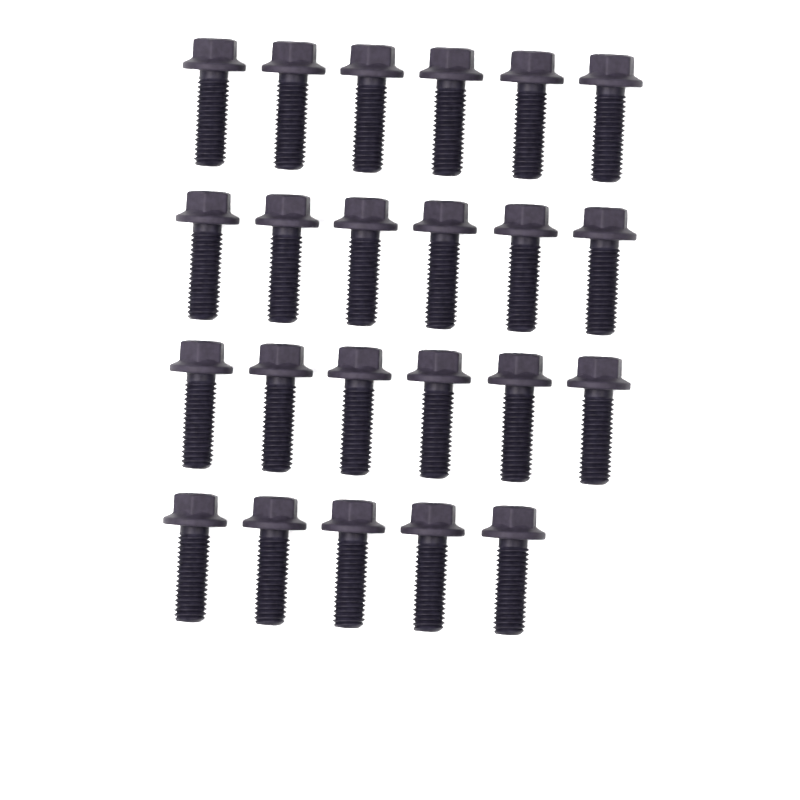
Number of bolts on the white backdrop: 23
